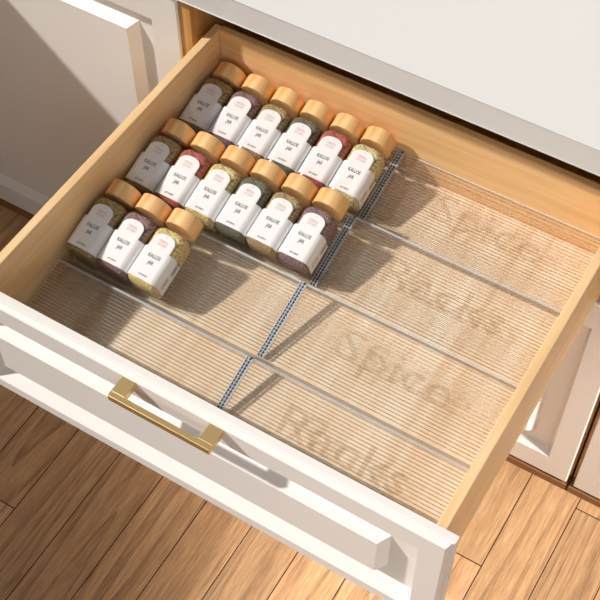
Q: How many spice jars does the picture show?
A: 15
